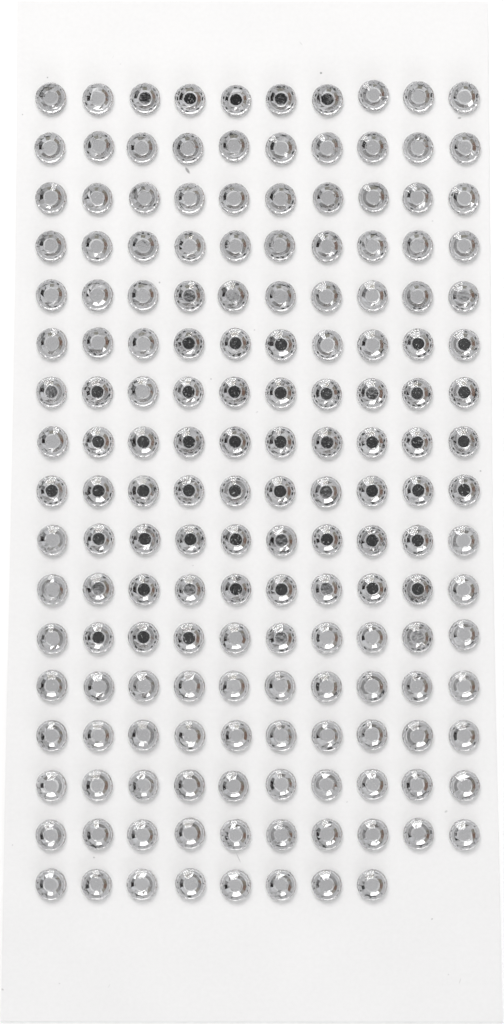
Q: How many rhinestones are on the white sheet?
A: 168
